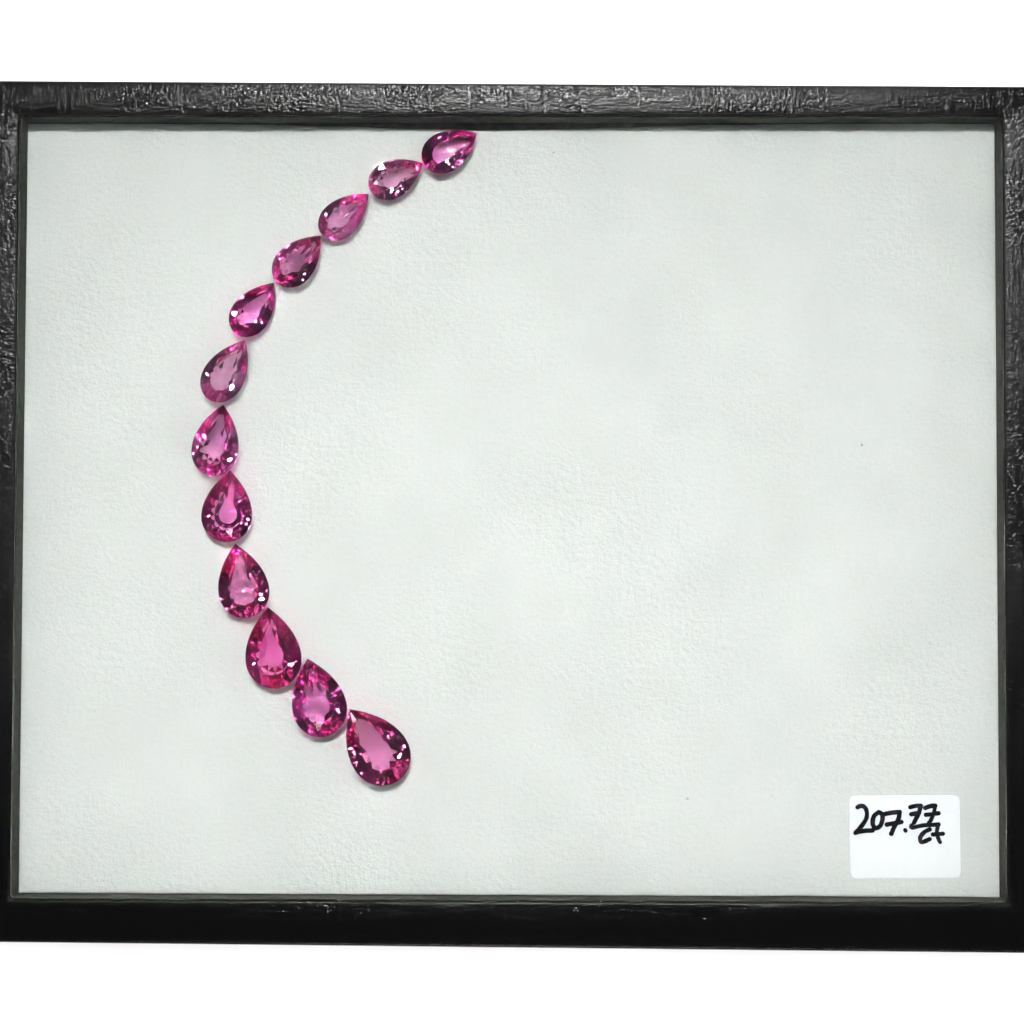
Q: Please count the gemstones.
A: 12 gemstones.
